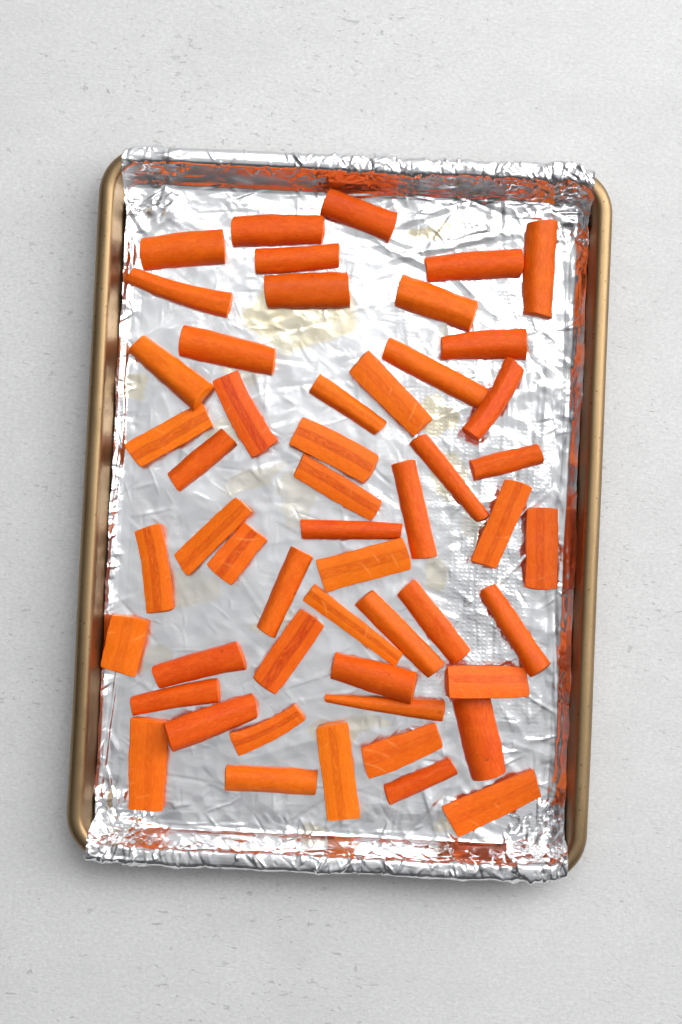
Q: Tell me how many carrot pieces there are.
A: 52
